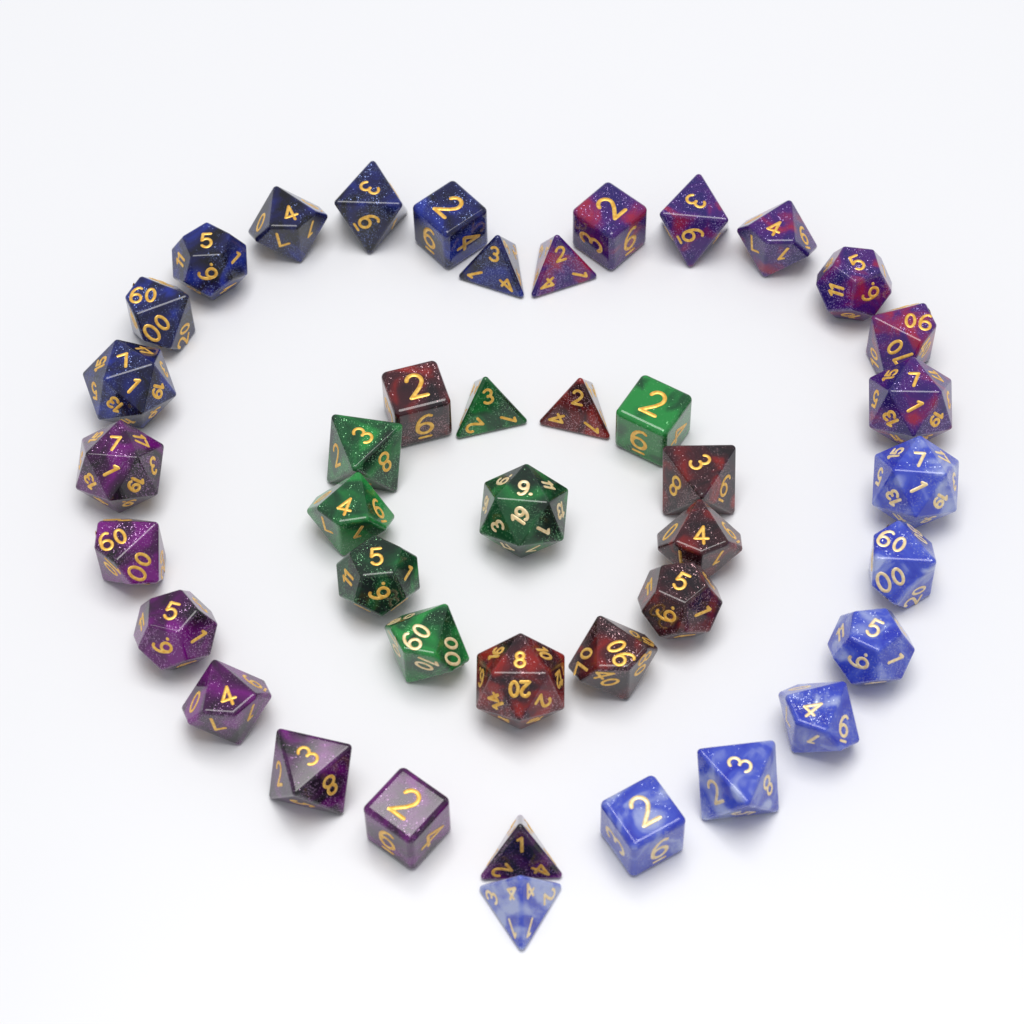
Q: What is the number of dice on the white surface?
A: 42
